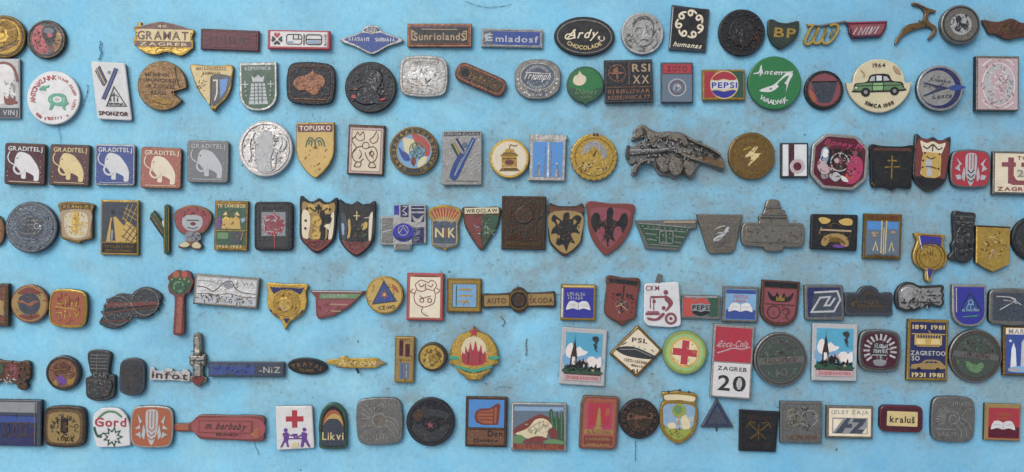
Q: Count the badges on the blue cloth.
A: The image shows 150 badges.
